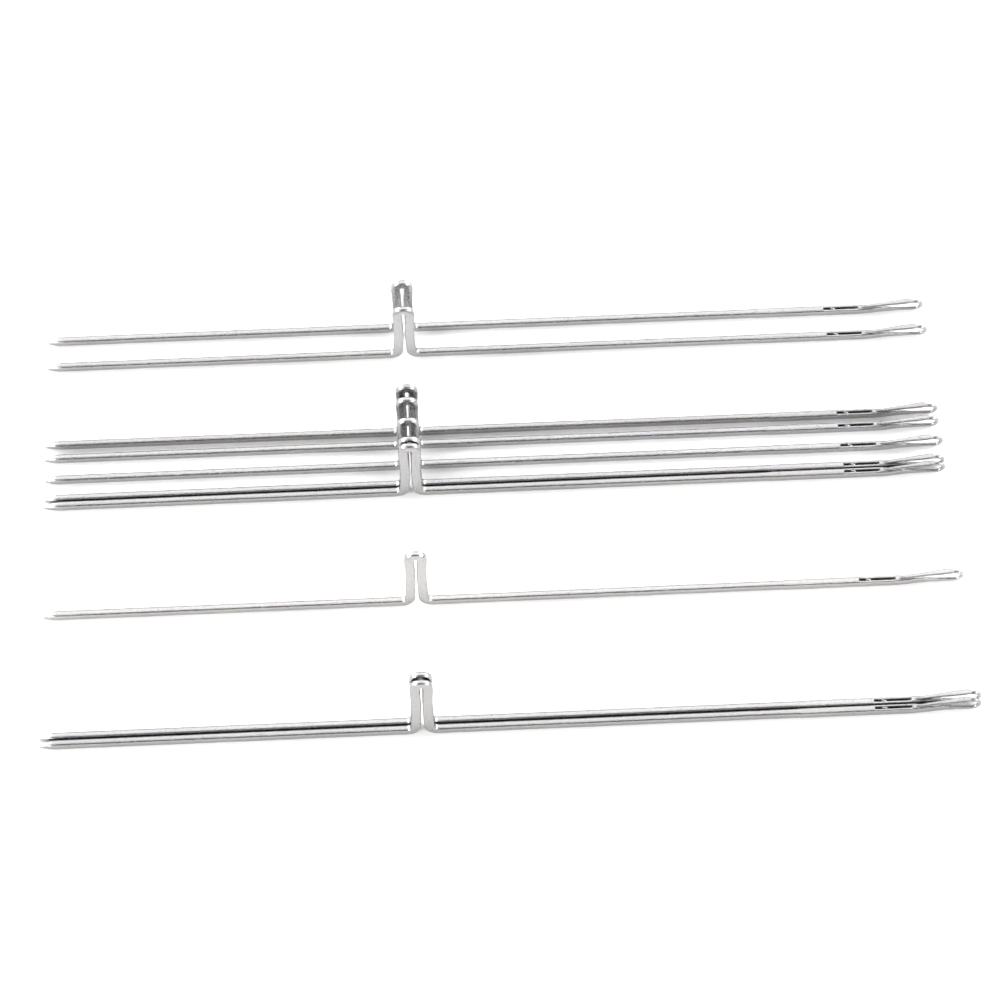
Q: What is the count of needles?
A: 10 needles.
